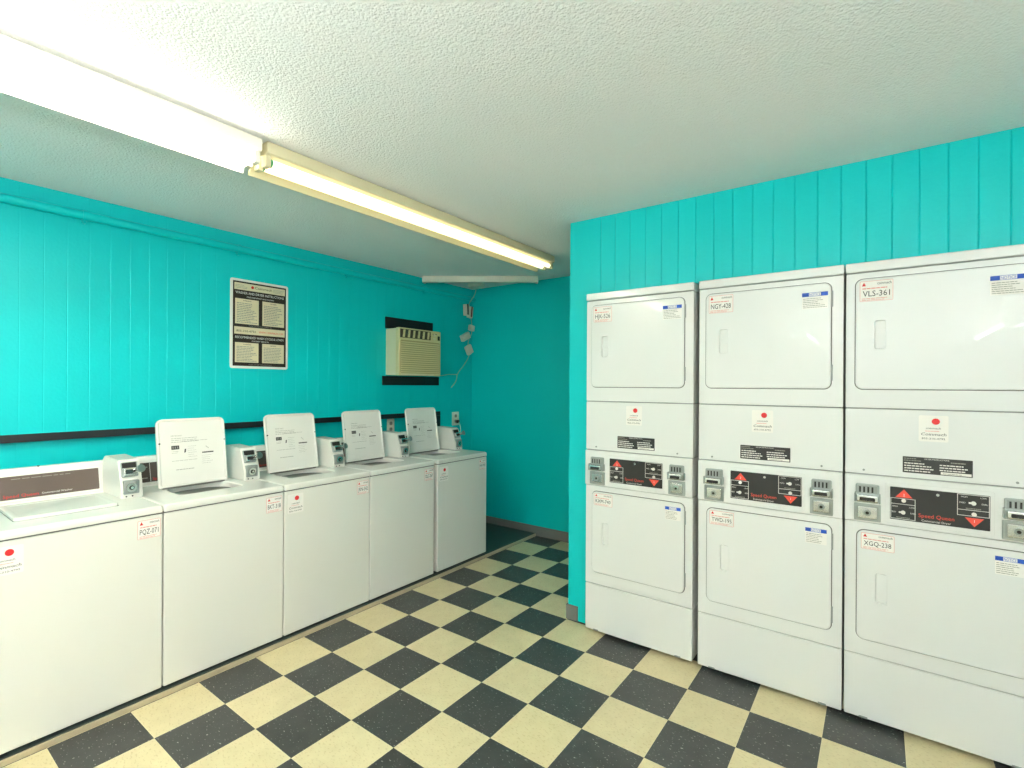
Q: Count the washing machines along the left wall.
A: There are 5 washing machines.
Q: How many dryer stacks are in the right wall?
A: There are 3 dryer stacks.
